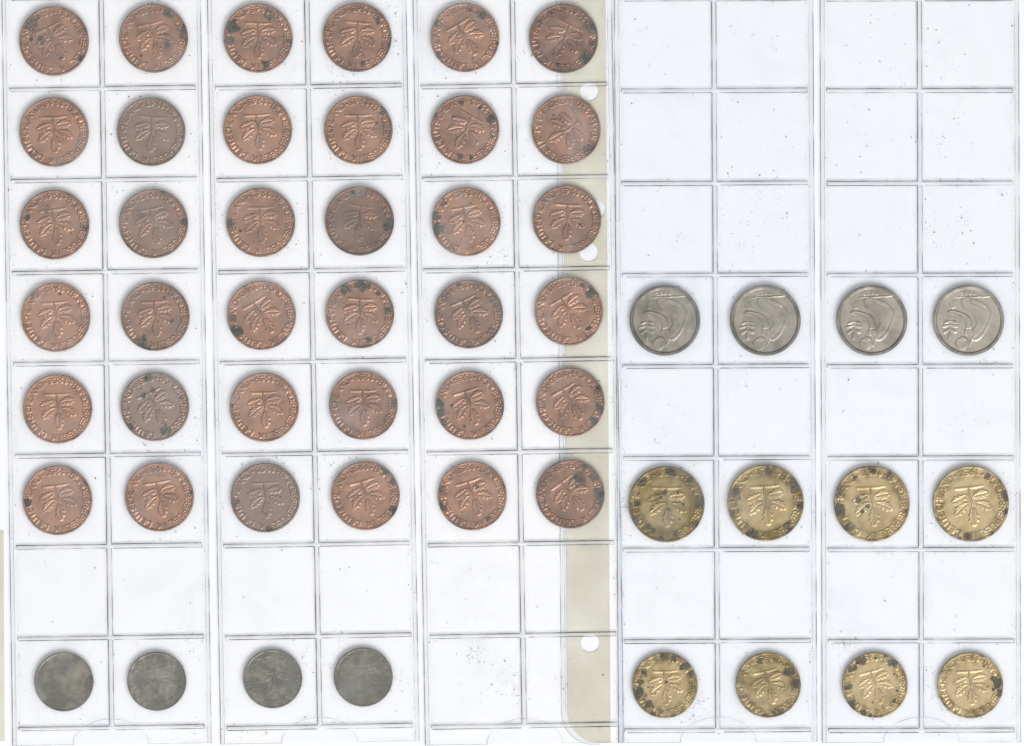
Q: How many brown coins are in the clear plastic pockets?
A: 36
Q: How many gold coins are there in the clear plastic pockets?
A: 8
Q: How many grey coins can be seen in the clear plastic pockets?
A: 8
